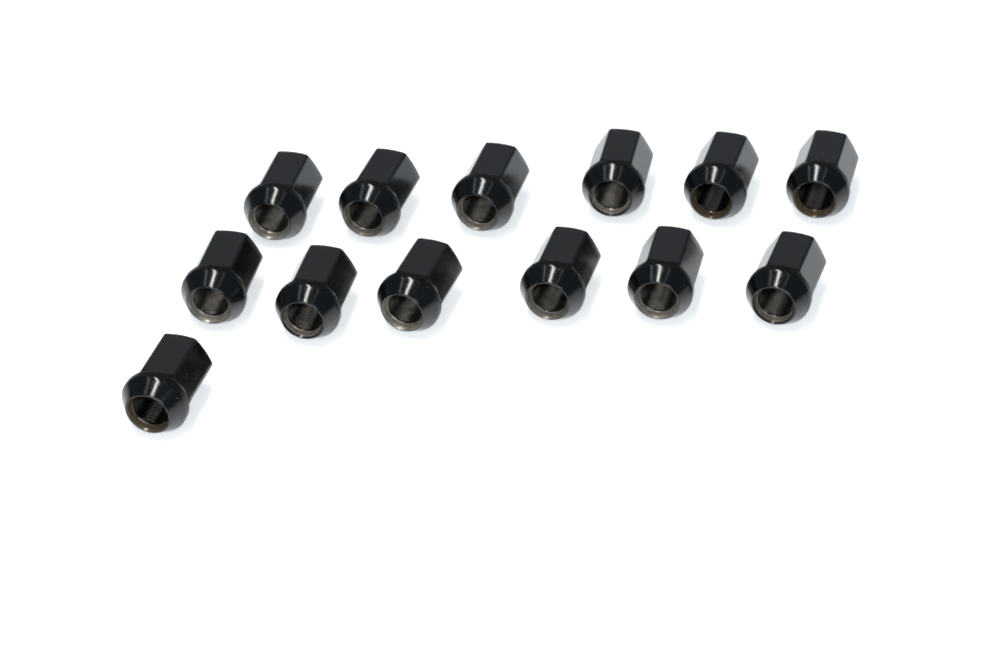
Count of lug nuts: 13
